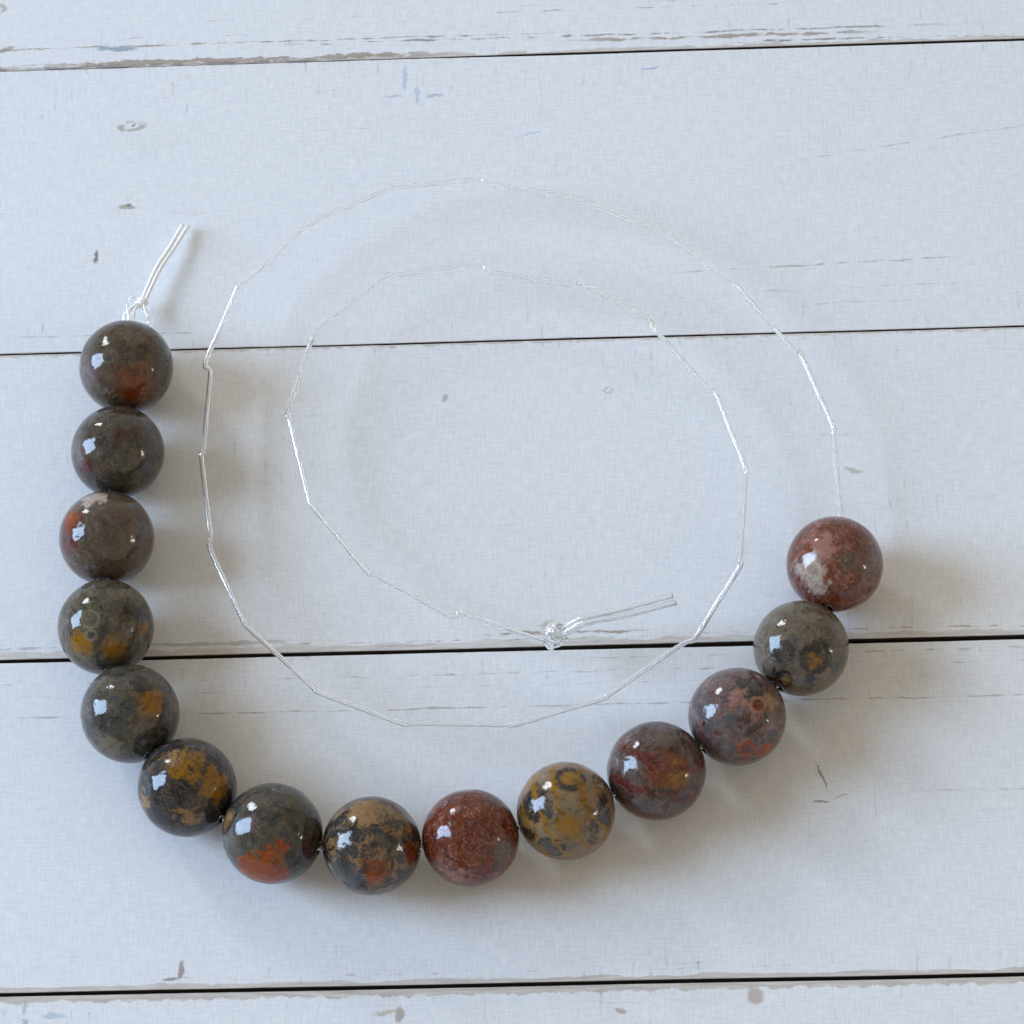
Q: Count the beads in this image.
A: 14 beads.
